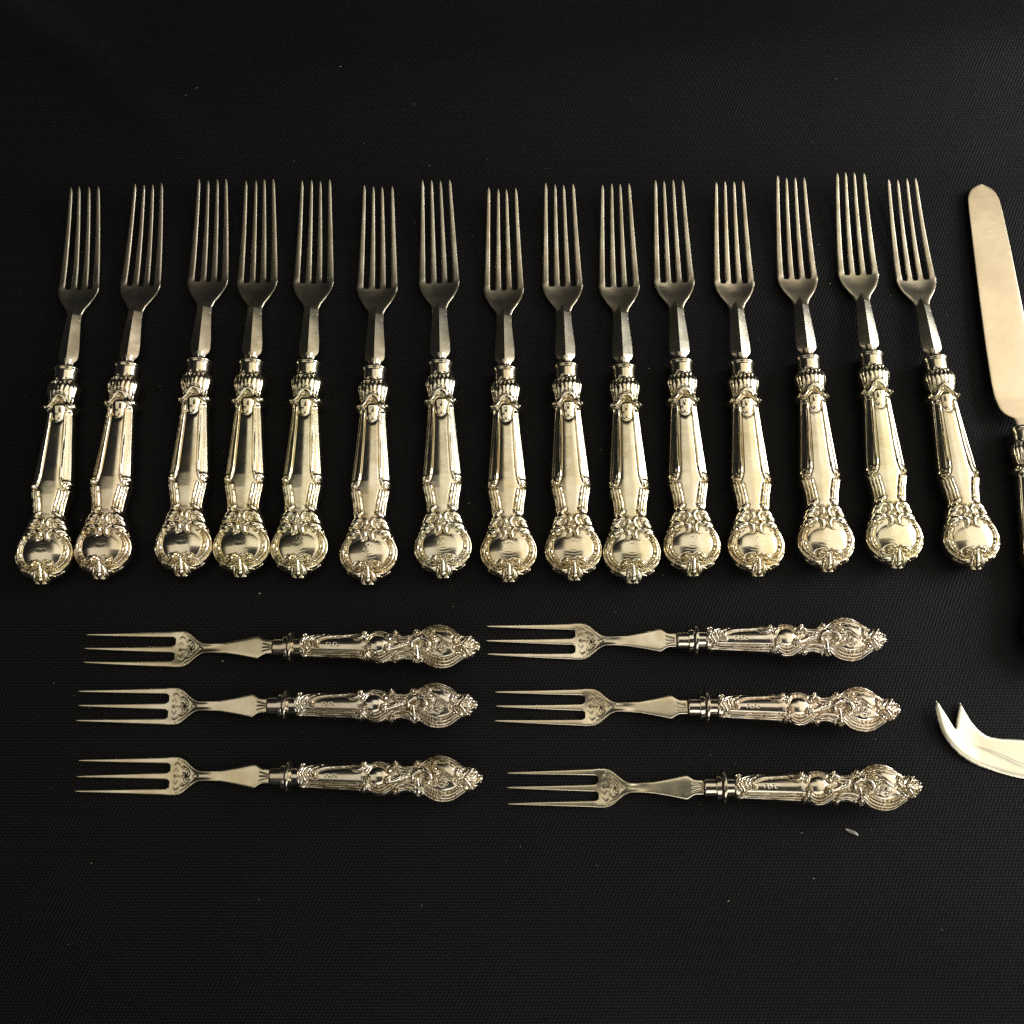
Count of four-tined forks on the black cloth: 15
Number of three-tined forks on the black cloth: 6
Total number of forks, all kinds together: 21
